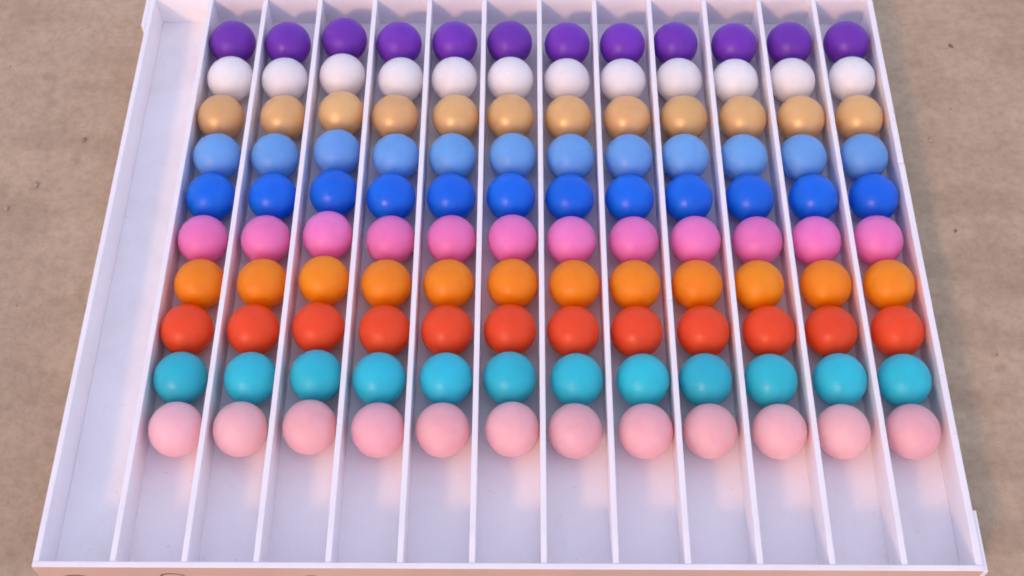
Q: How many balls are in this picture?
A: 120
